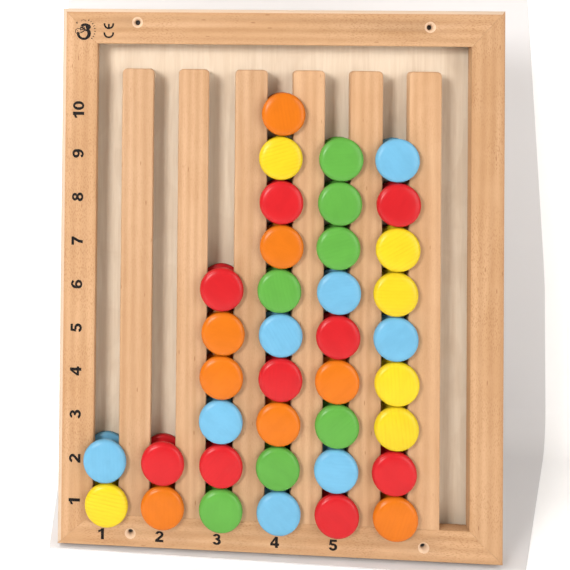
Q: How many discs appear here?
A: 38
